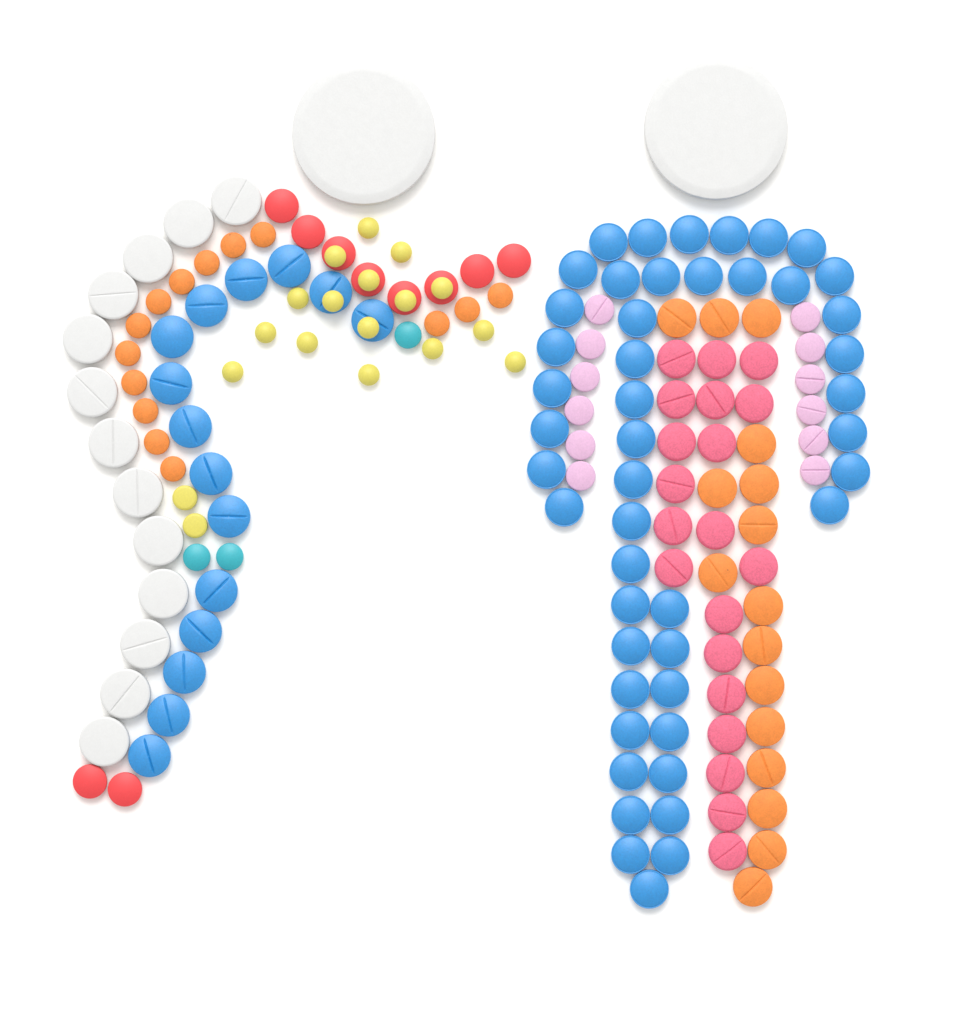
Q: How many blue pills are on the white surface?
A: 62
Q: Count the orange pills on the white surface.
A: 30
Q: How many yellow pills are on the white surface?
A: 18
